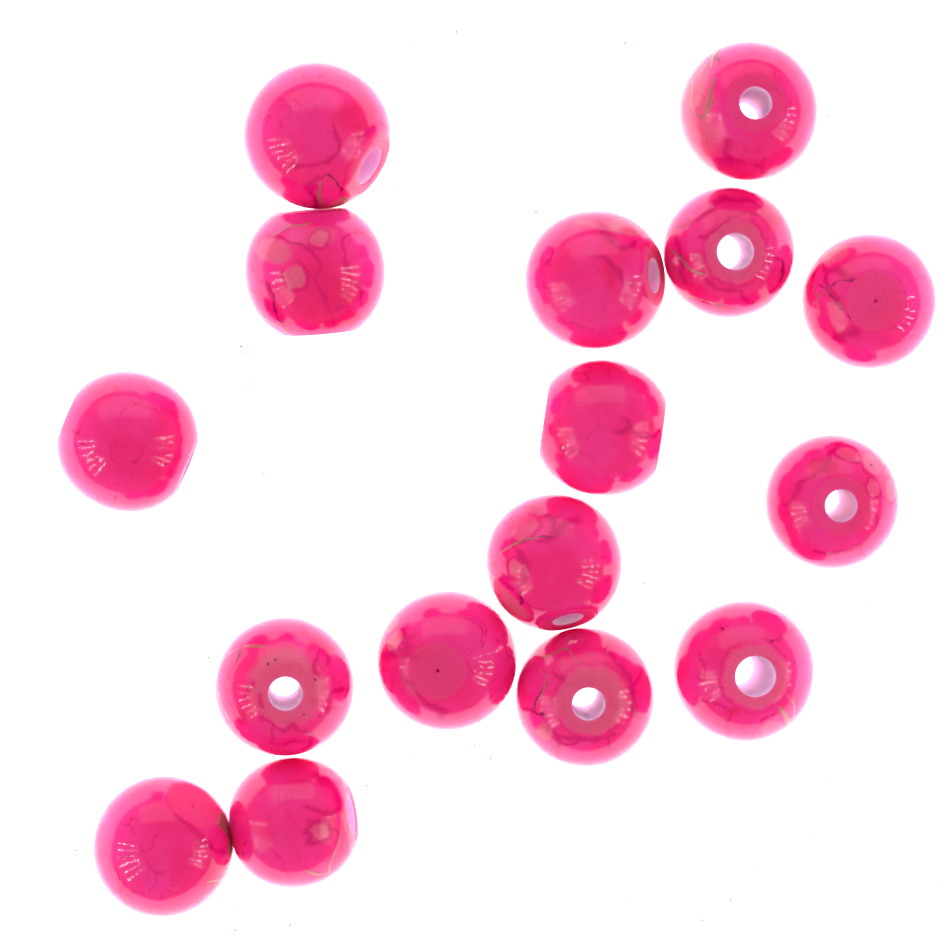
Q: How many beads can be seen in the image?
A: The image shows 16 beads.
